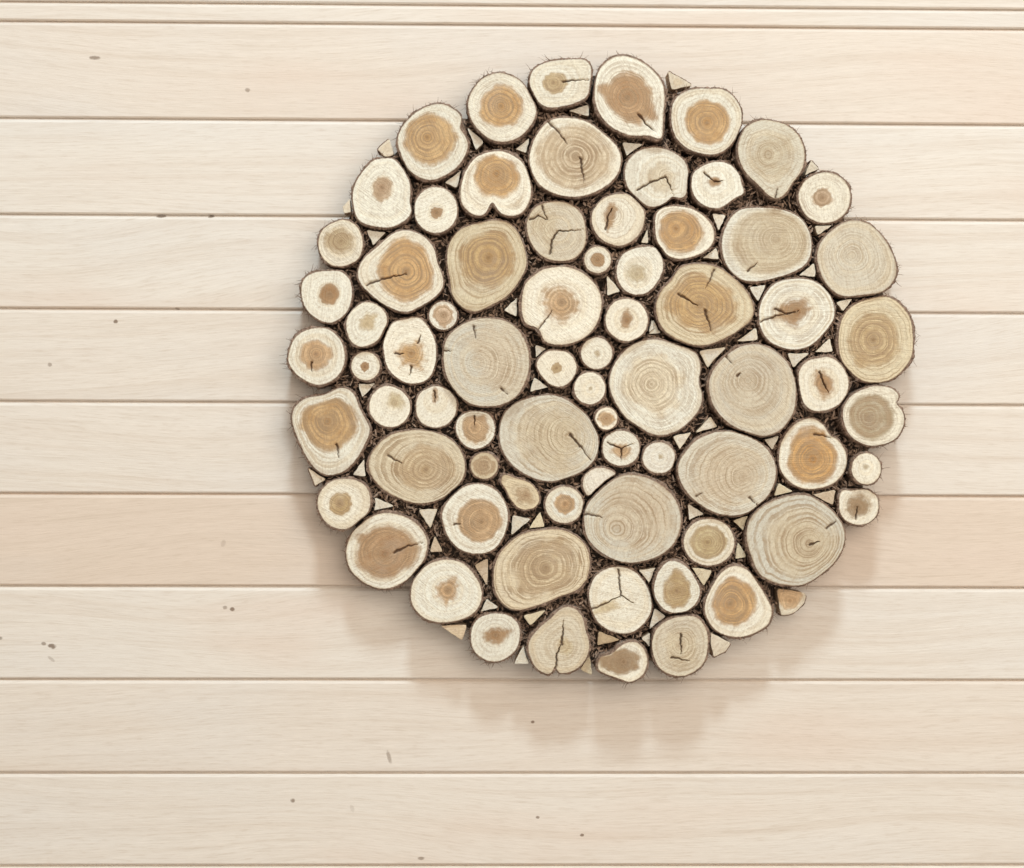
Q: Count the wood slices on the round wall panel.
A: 74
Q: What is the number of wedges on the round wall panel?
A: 56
